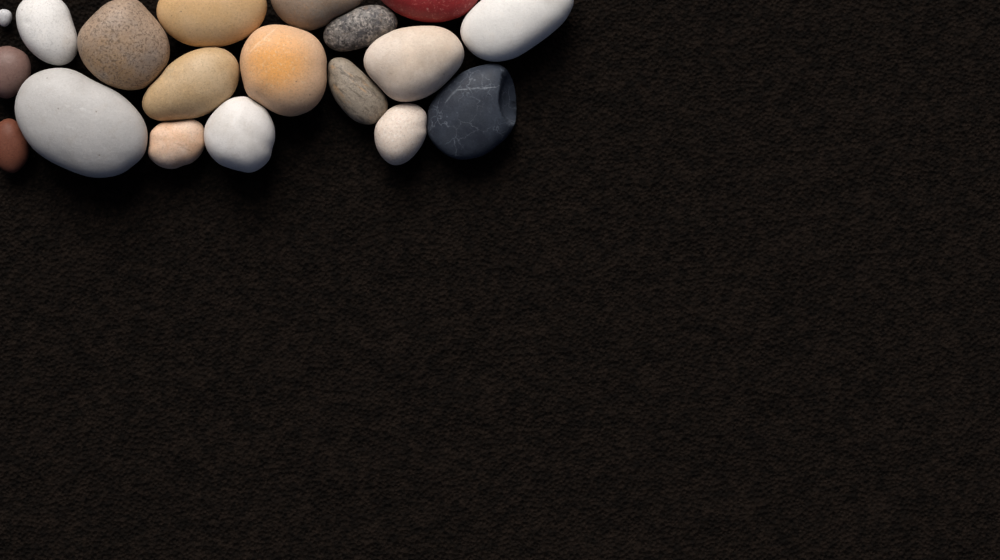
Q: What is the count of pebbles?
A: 19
